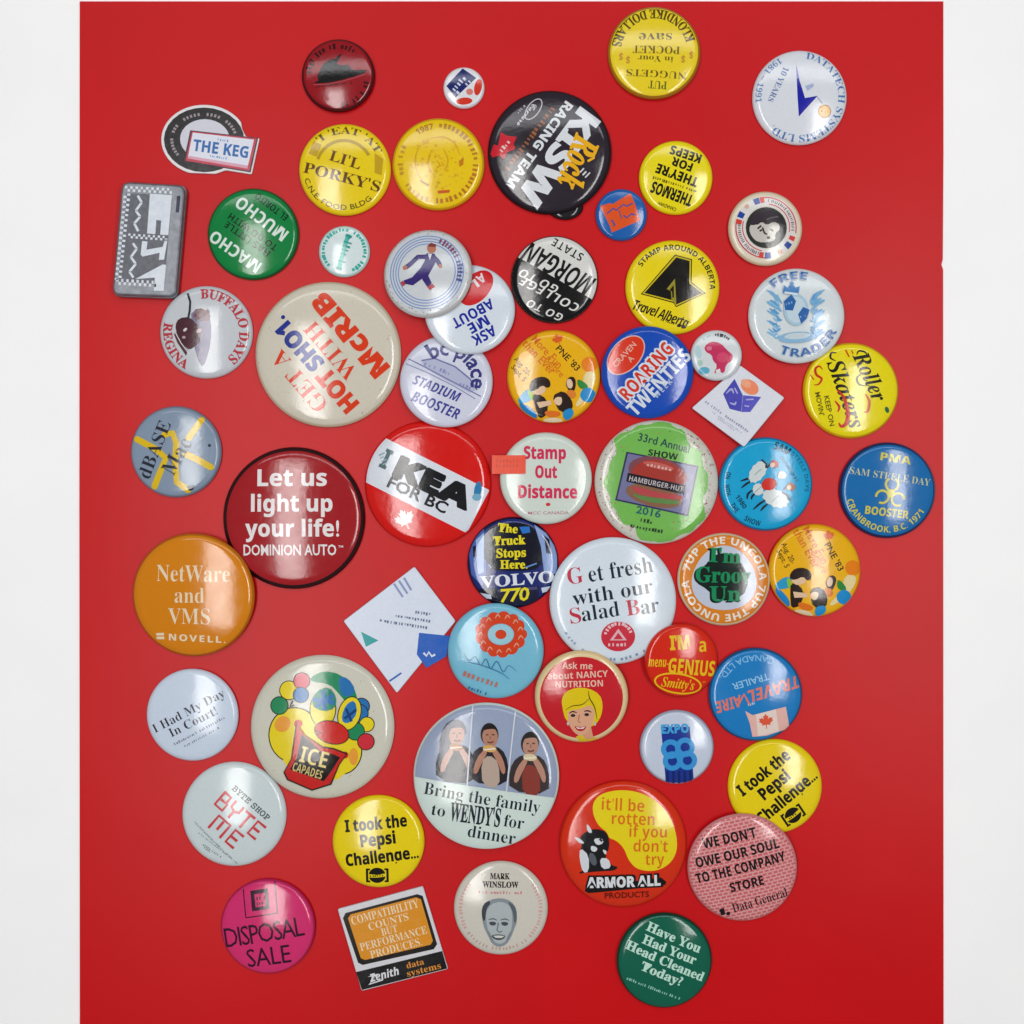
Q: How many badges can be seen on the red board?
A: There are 56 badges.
